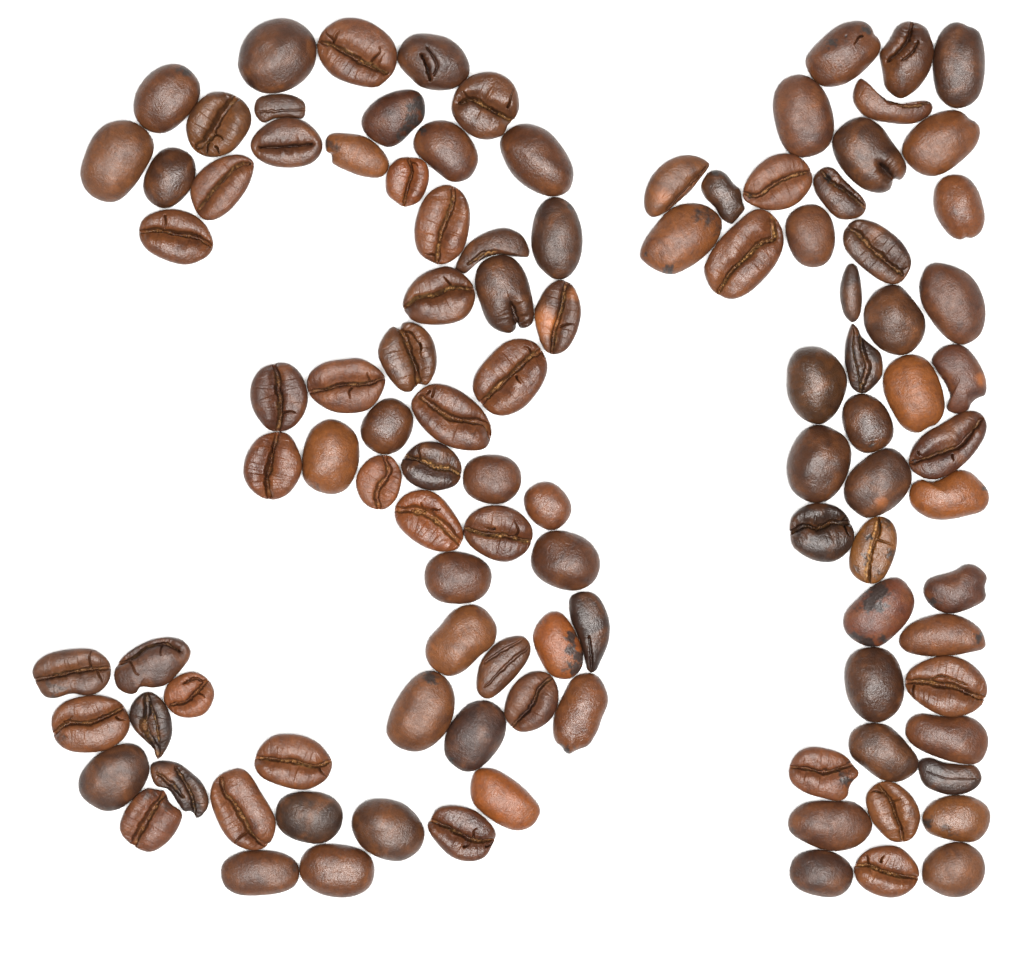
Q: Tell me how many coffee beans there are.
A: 108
